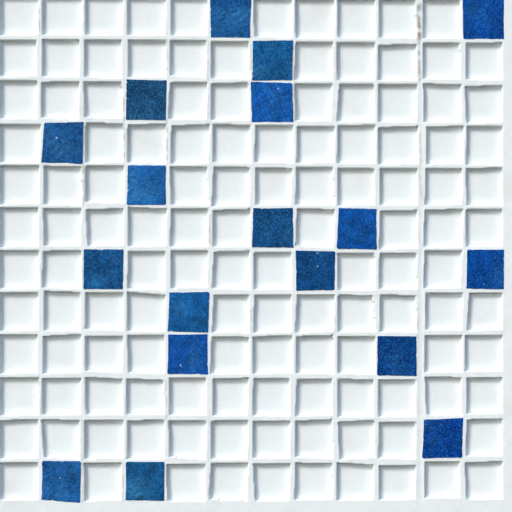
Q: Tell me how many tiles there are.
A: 18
